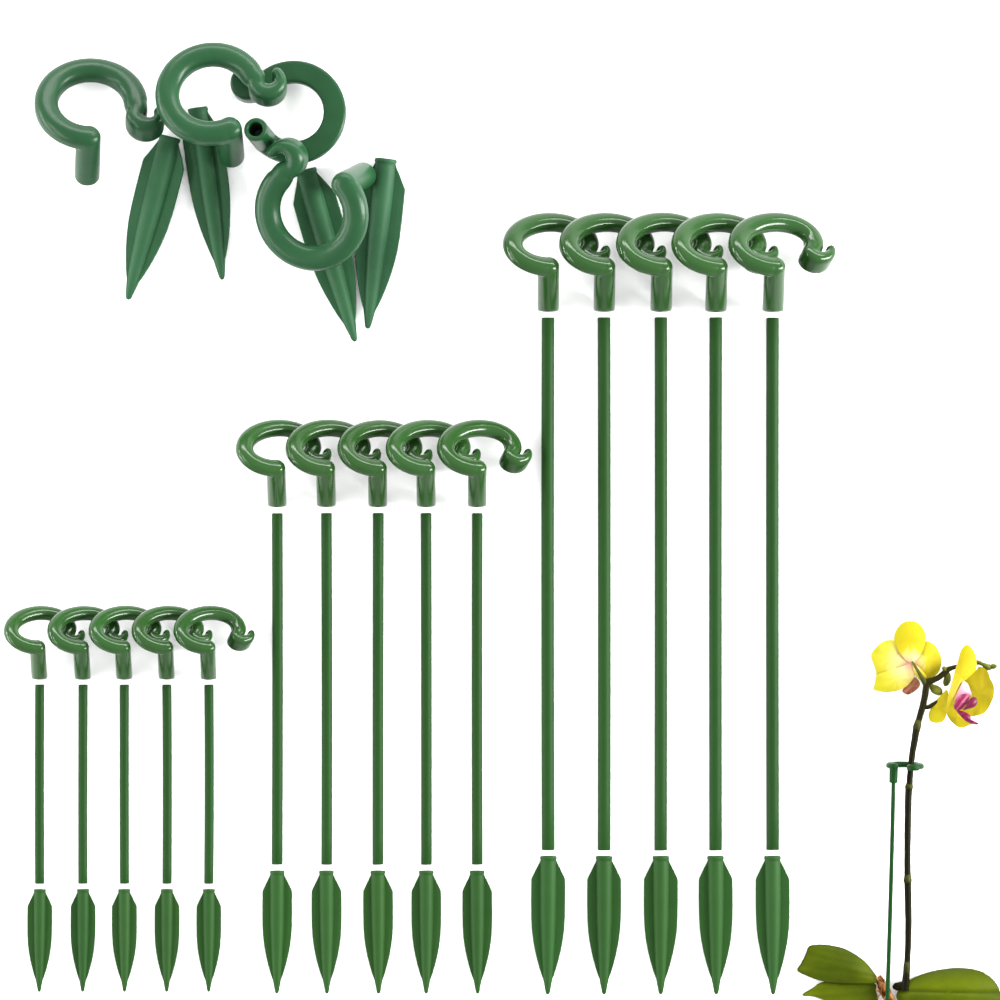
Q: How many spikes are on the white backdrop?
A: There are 19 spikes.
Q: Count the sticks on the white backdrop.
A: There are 16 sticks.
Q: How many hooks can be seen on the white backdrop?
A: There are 20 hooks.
